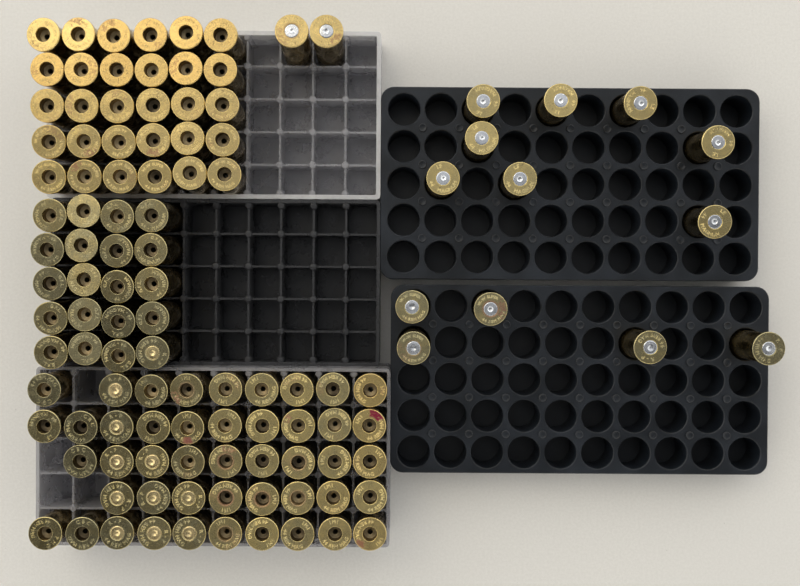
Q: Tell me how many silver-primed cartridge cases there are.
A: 15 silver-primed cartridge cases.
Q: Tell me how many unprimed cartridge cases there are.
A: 85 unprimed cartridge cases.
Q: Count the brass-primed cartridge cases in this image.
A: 11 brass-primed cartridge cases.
